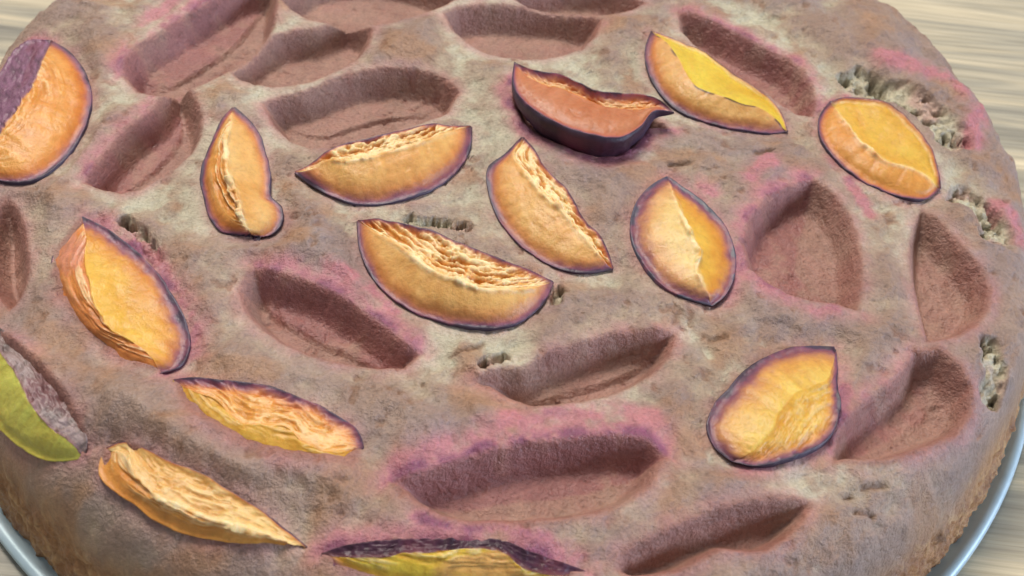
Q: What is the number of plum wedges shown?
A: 15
